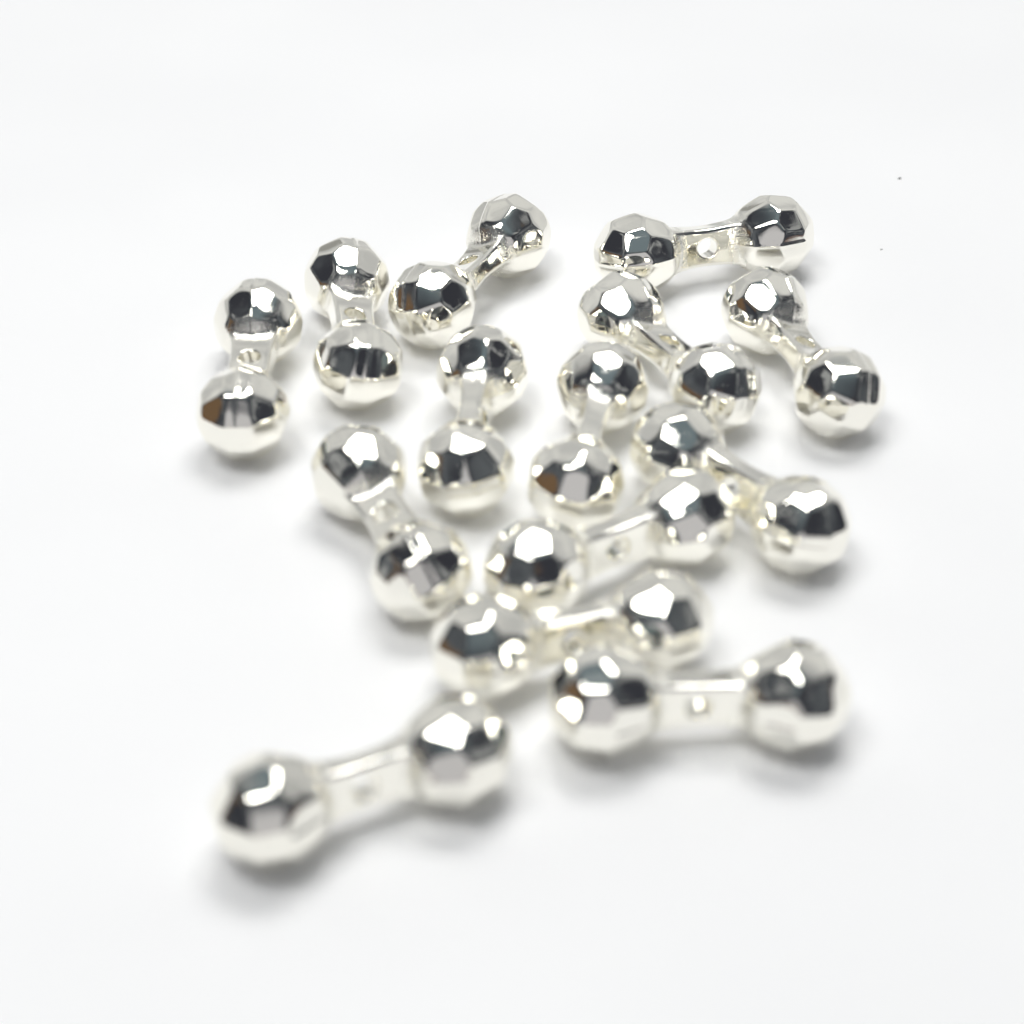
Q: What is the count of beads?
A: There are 14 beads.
